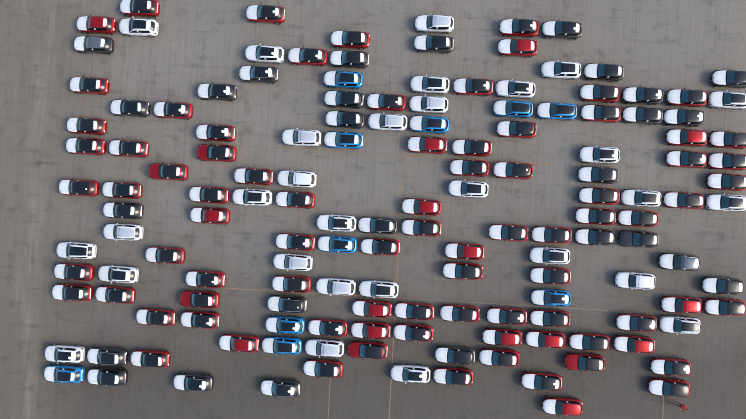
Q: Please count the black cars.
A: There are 27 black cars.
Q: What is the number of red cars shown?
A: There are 84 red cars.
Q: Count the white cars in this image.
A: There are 29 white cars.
